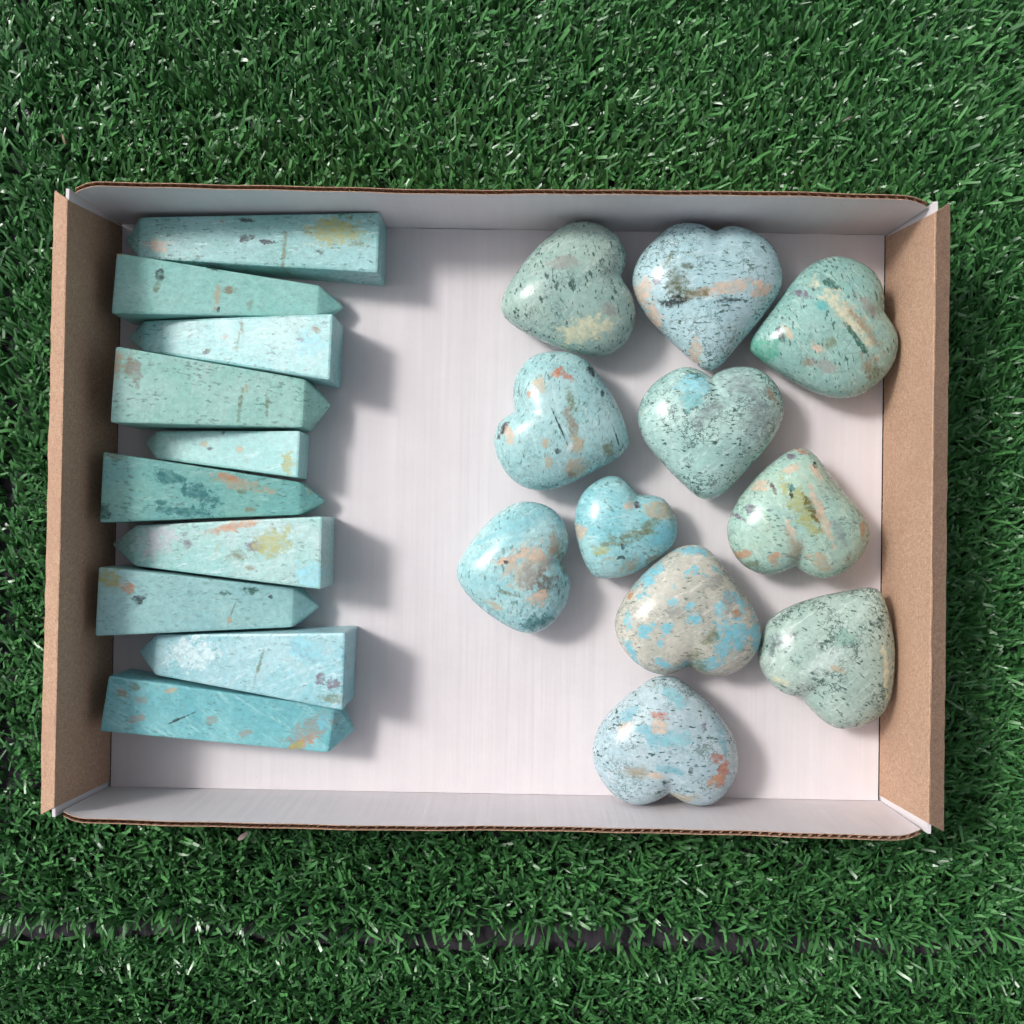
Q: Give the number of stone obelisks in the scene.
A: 10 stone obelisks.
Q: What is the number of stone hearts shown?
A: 11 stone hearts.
